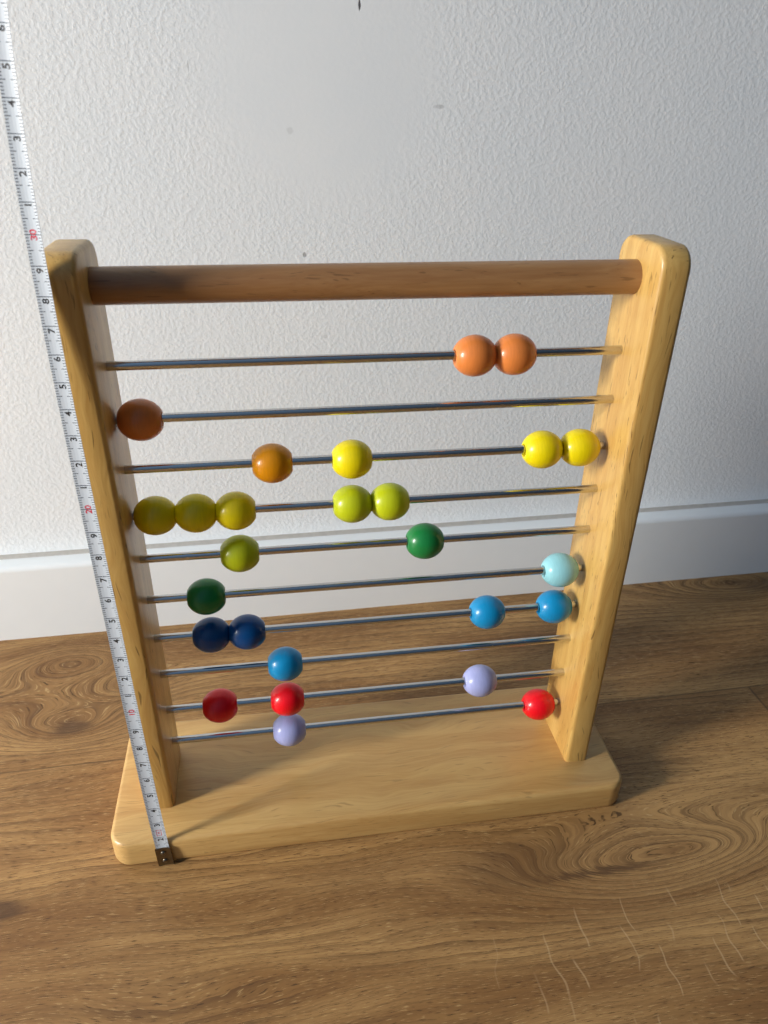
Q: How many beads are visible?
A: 26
